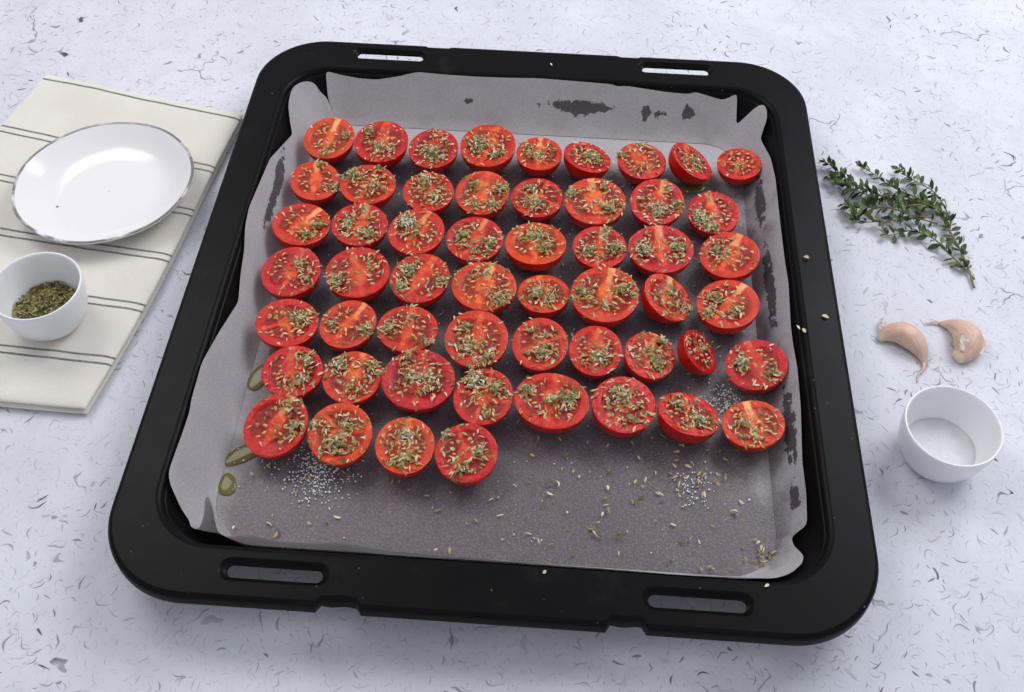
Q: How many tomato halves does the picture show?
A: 54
